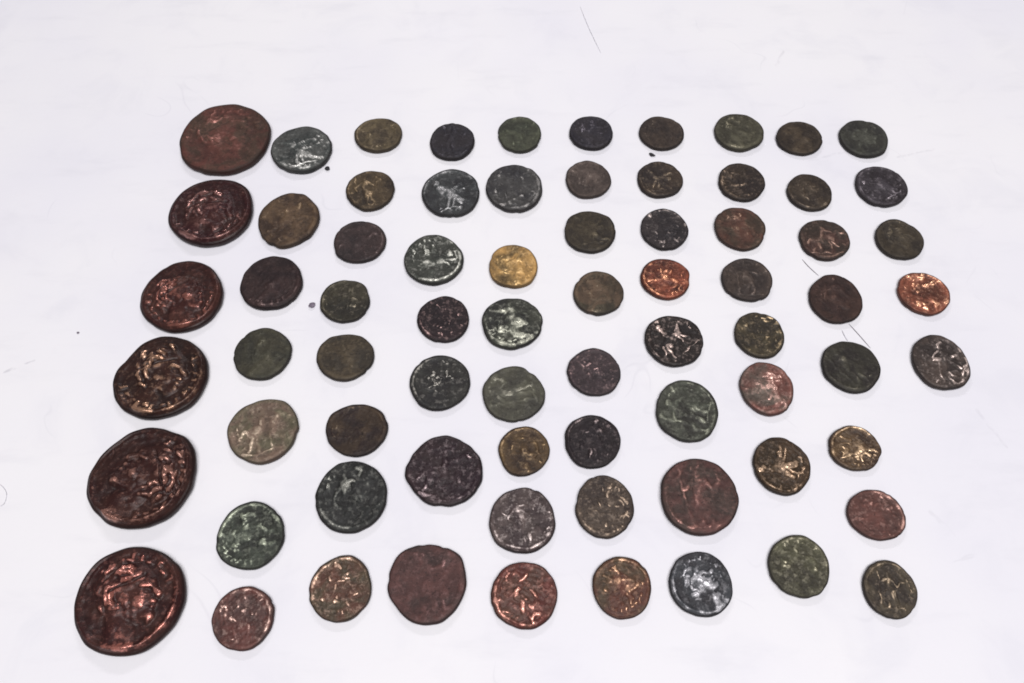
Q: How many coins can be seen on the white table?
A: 73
